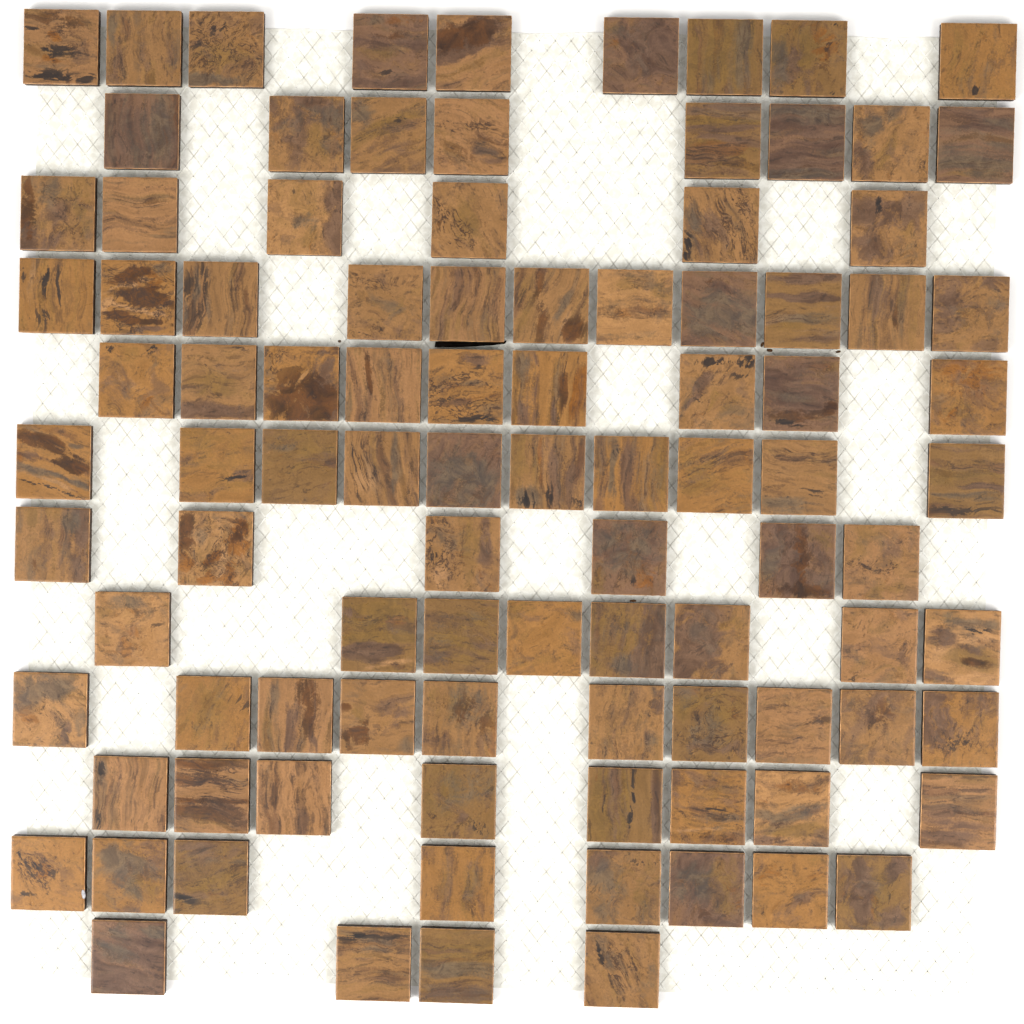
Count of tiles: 97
